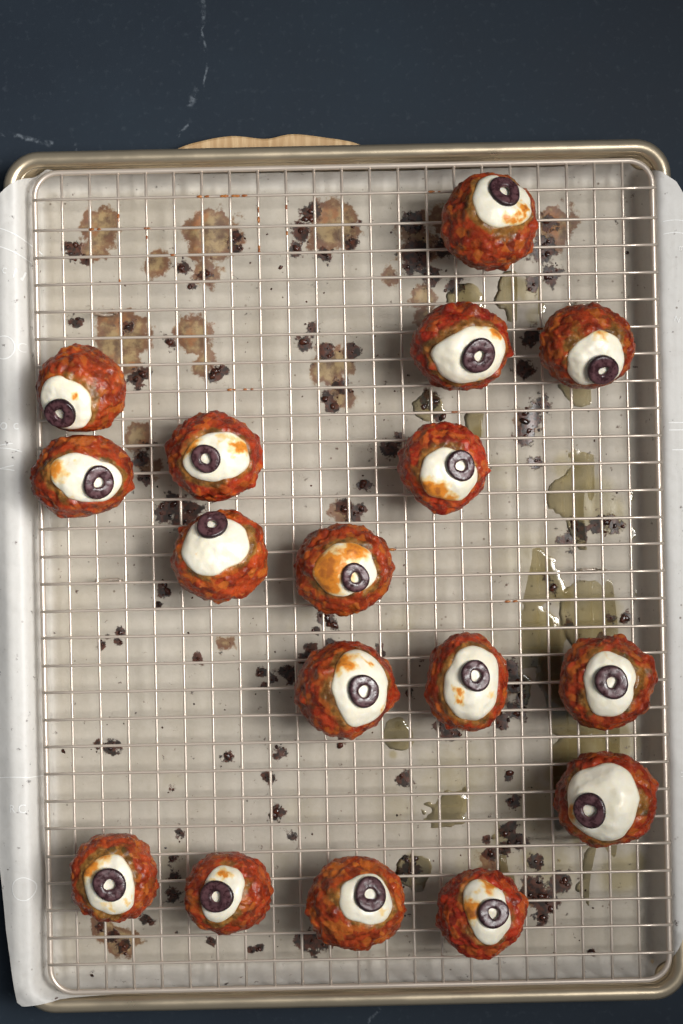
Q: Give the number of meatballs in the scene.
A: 17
